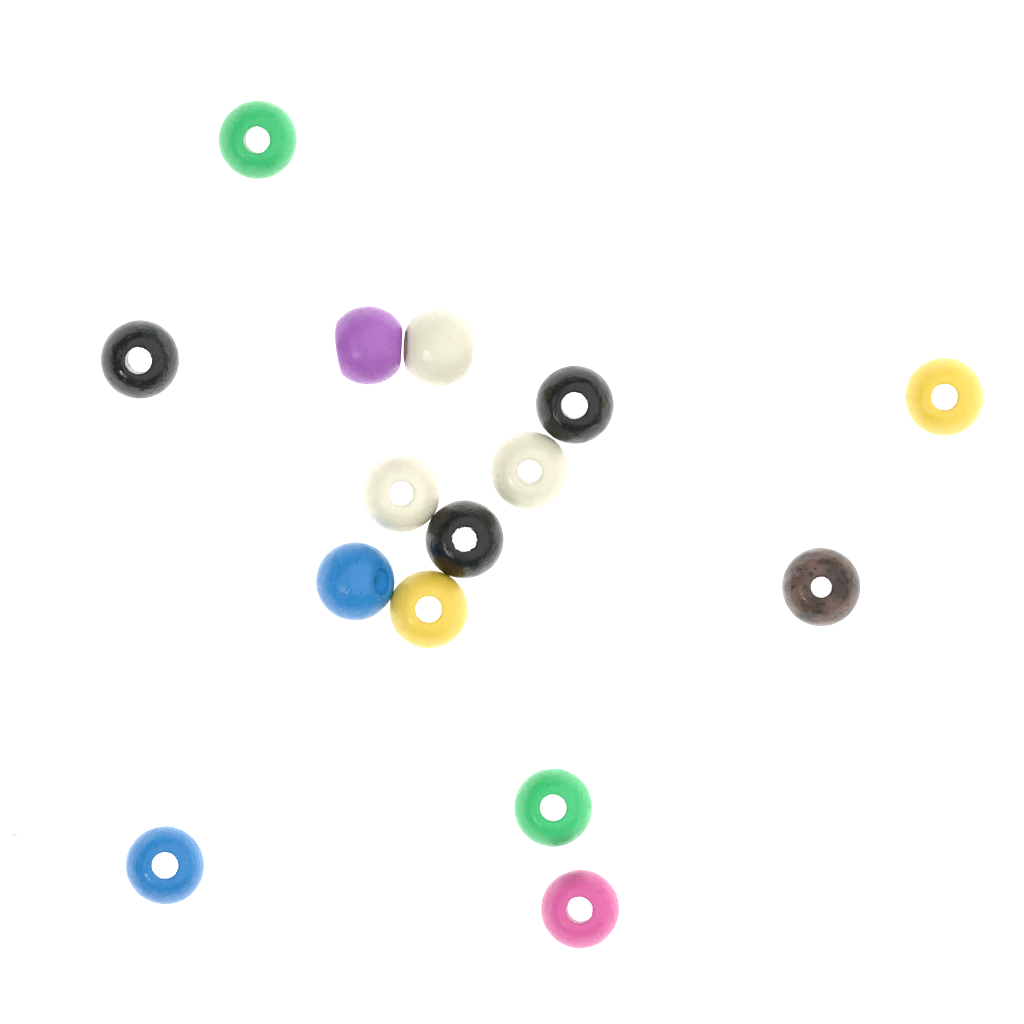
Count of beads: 15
